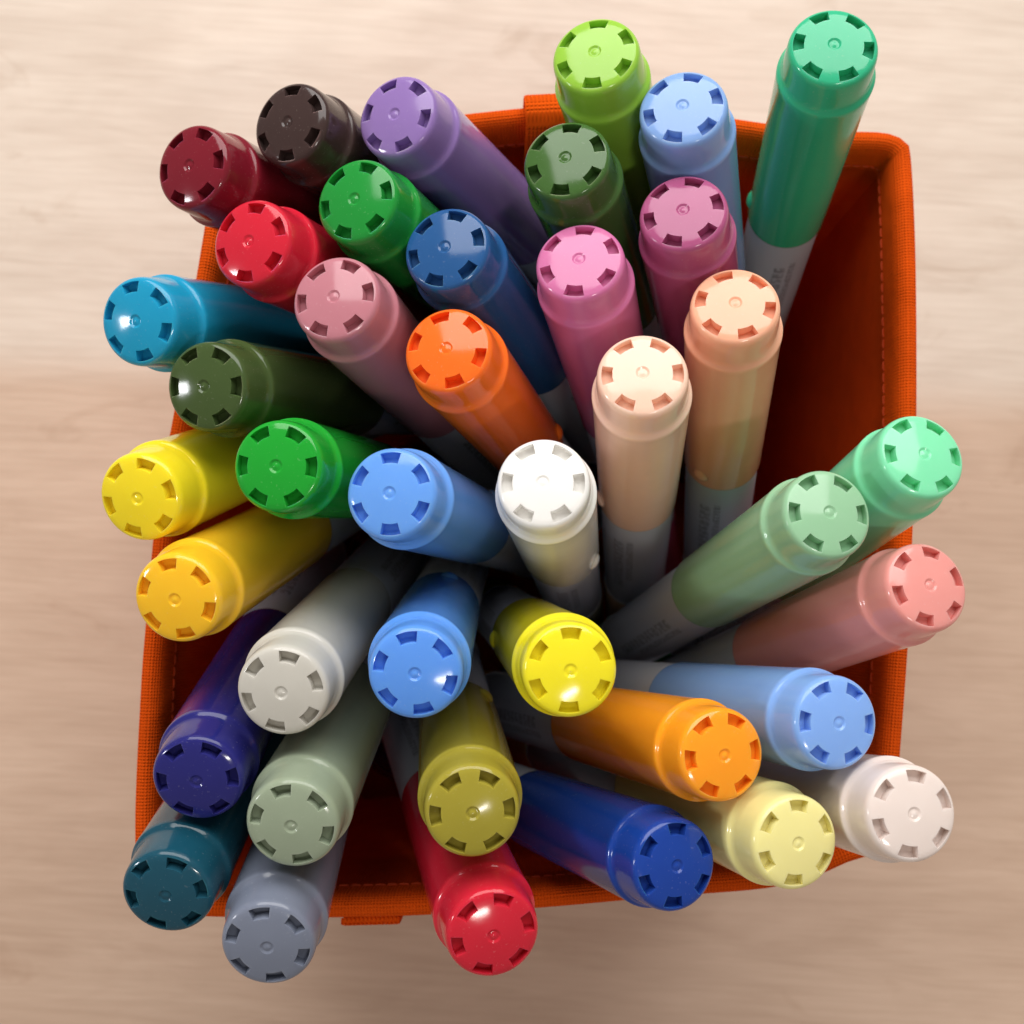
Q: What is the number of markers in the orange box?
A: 40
